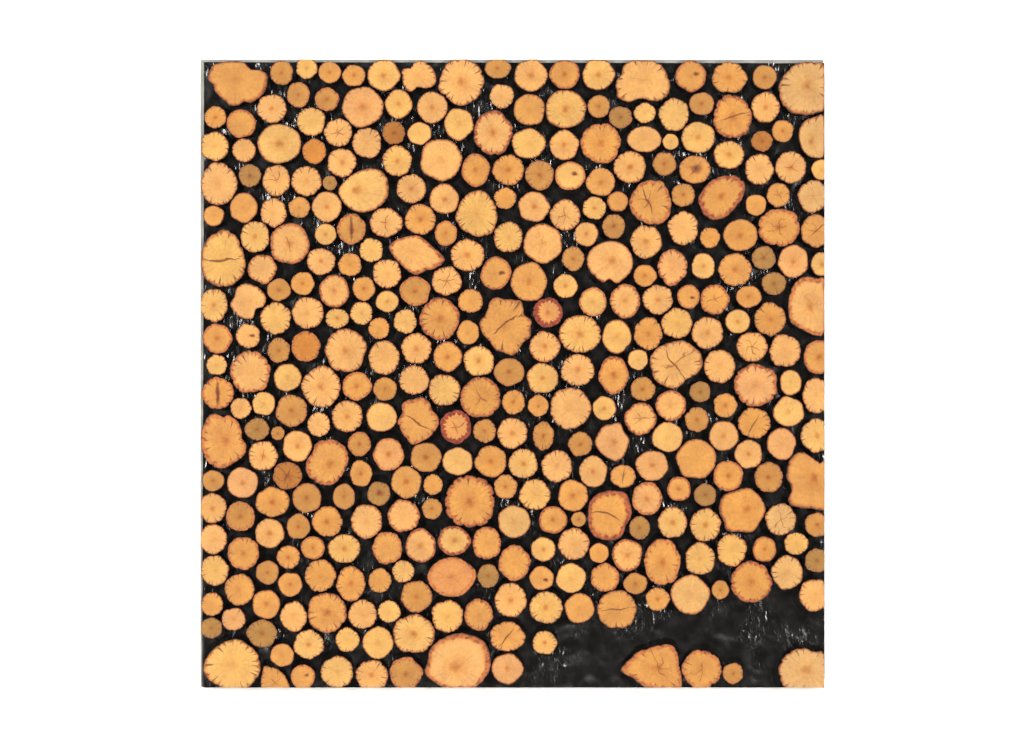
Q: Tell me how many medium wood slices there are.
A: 184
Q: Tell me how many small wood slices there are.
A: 122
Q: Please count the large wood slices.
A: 54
